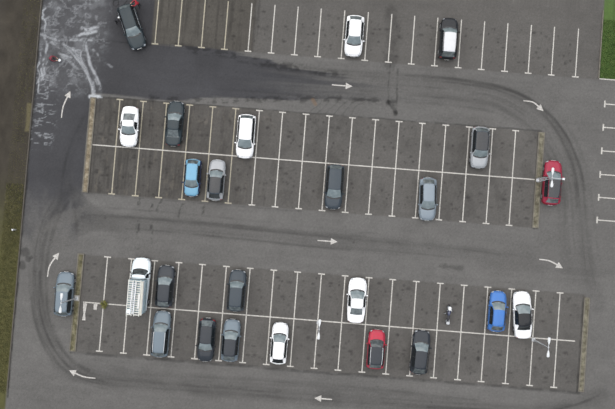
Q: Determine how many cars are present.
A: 24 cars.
